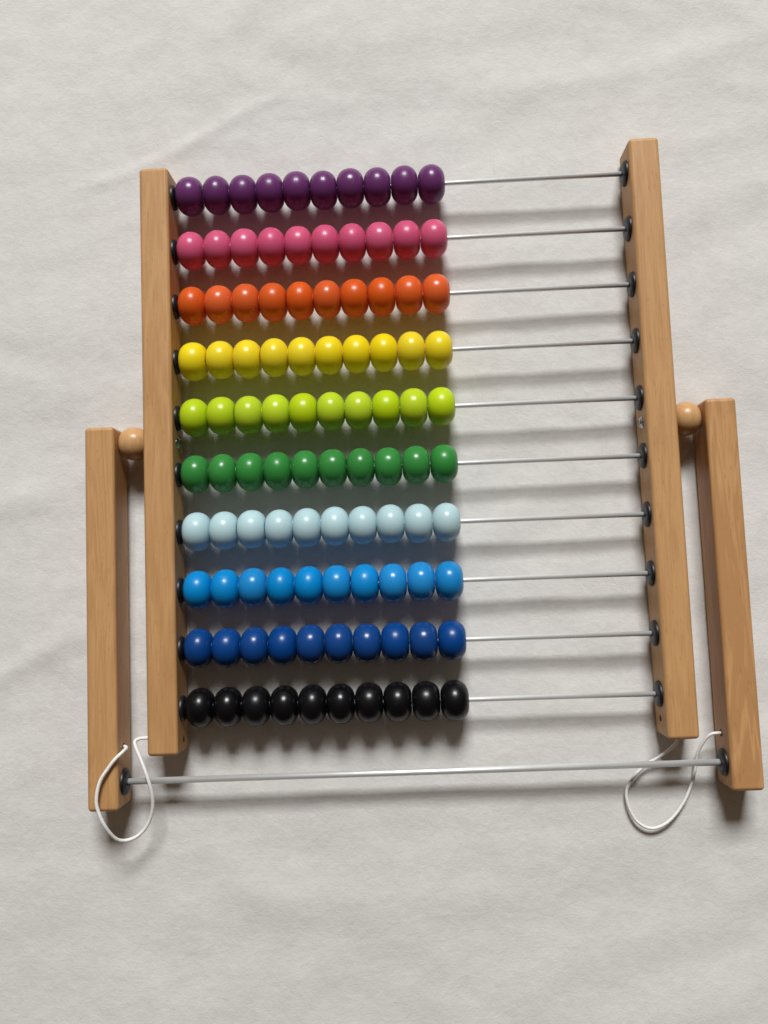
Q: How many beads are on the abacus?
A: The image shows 100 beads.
